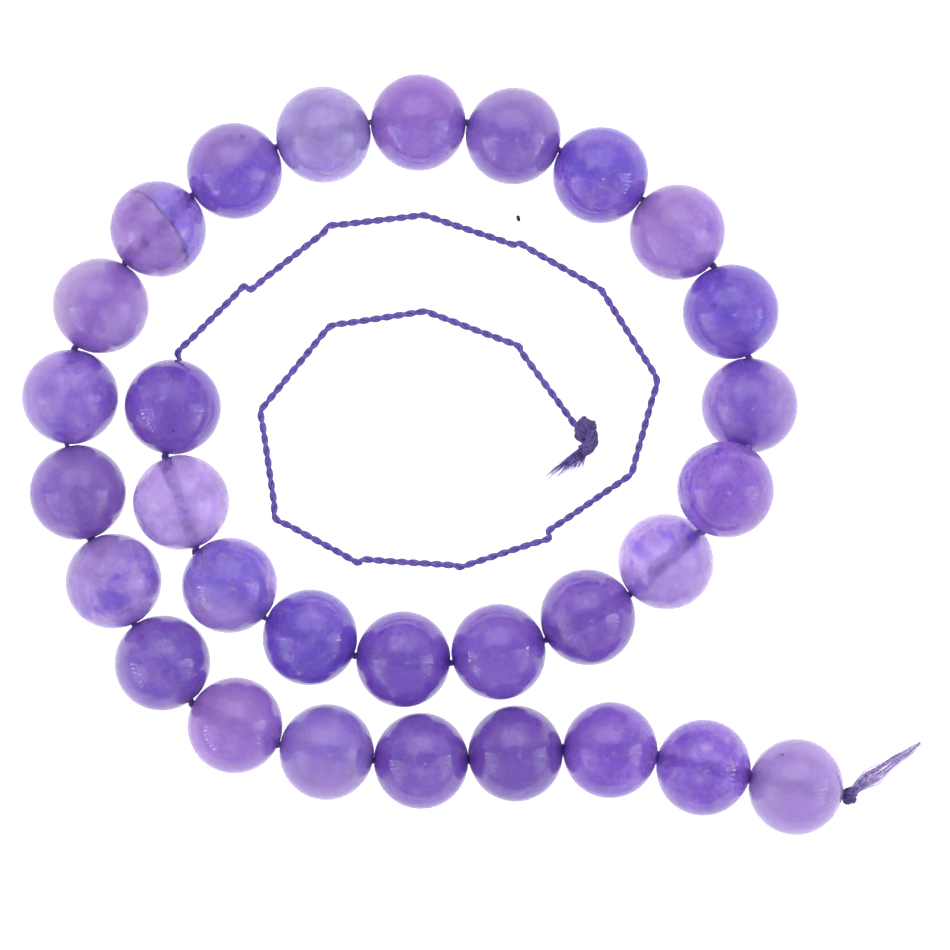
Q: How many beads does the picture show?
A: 30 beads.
